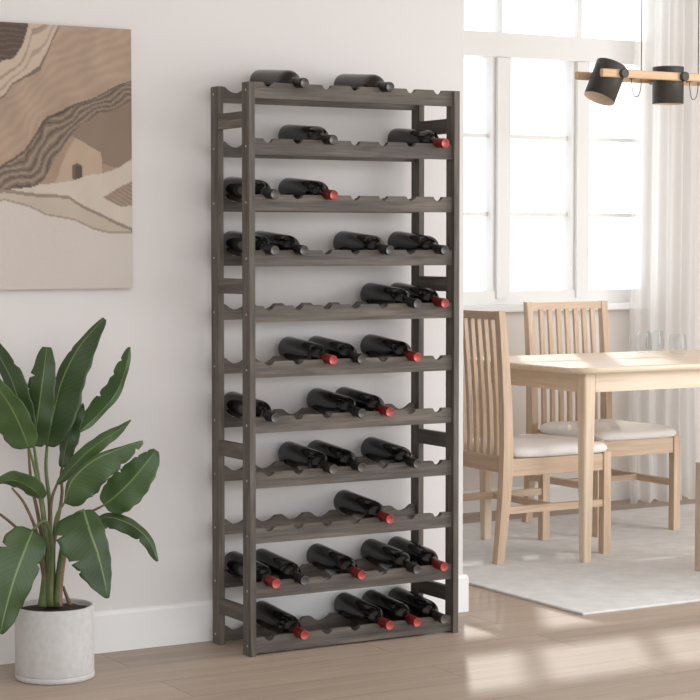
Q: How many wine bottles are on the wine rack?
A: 31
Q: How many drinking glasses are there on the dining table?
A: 3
